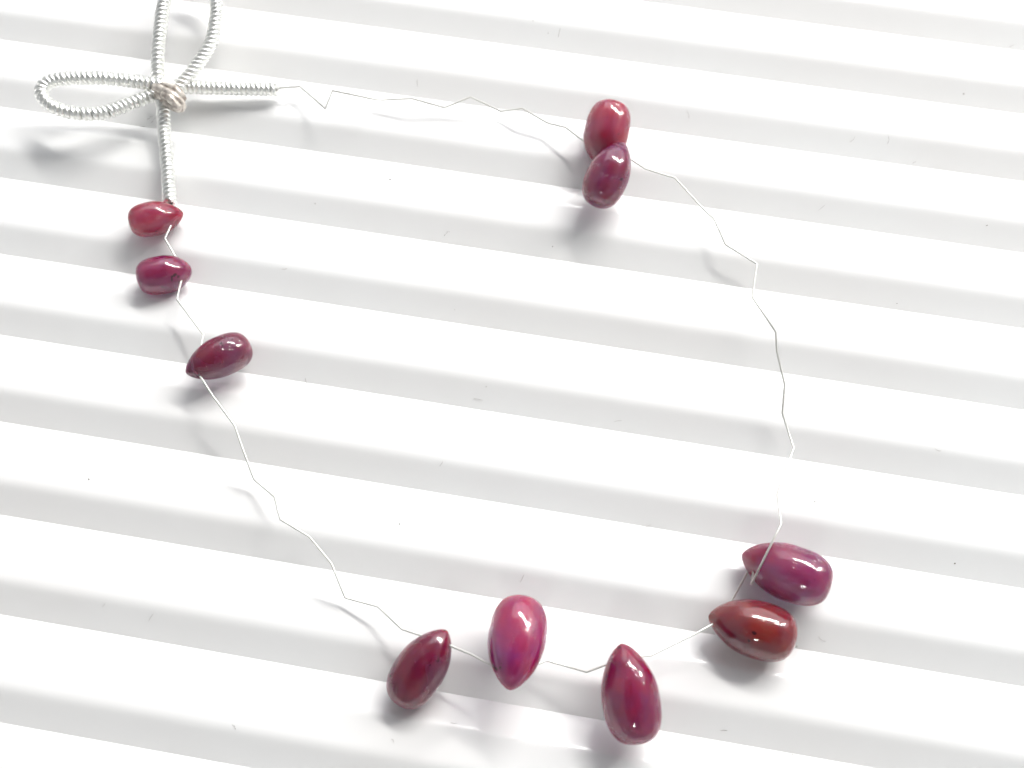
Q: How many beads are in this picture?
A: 10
